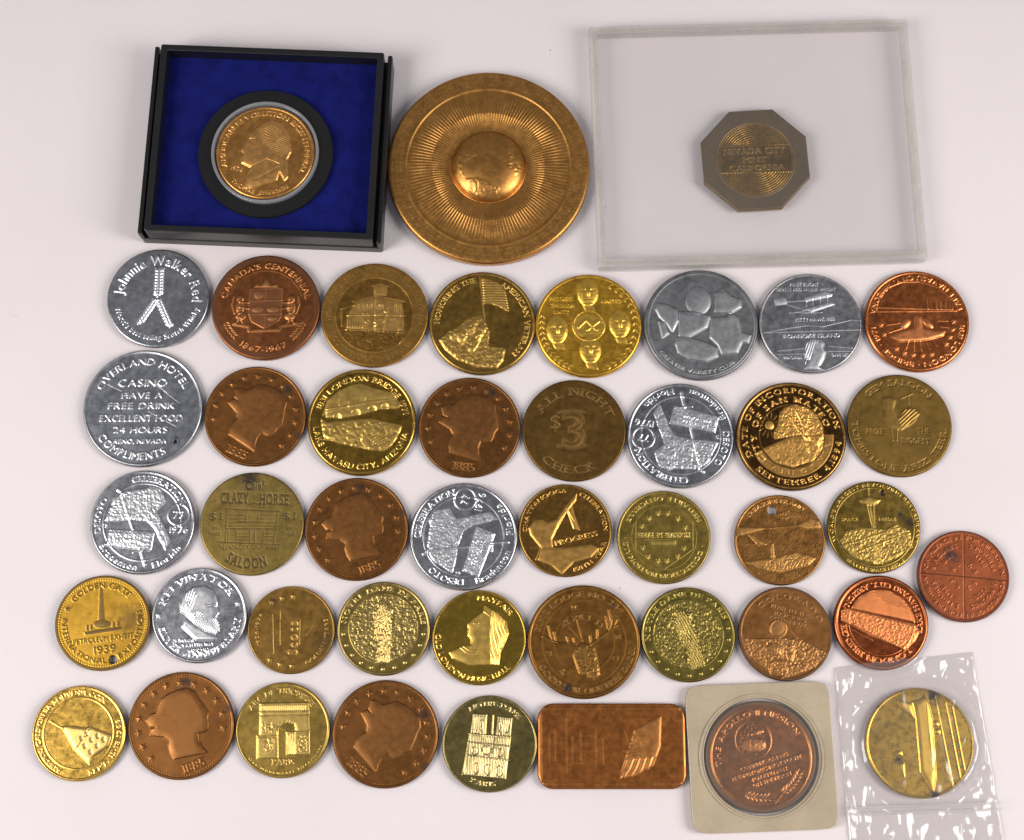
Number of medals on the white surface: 44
